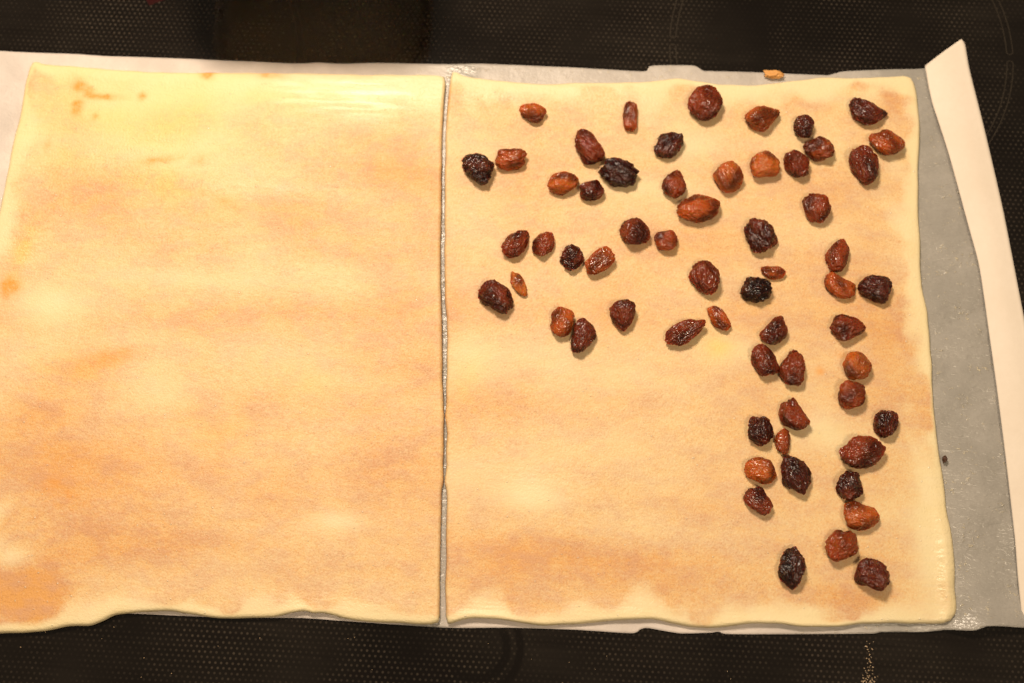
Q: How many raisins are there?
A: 61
